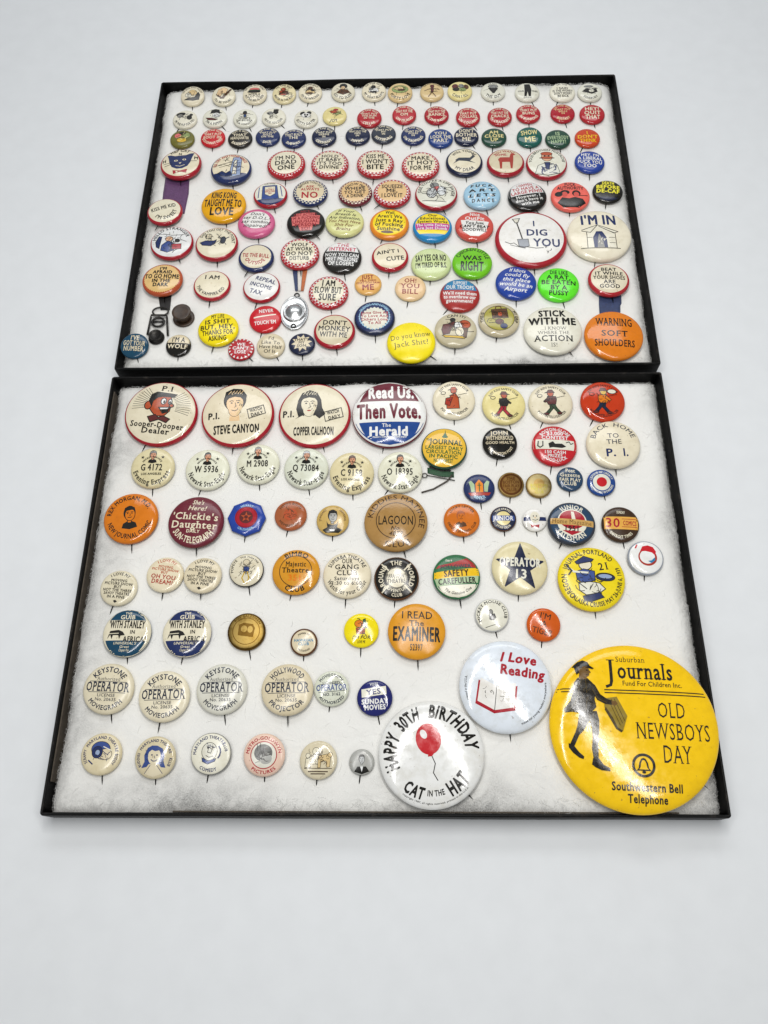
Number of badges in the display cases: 172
